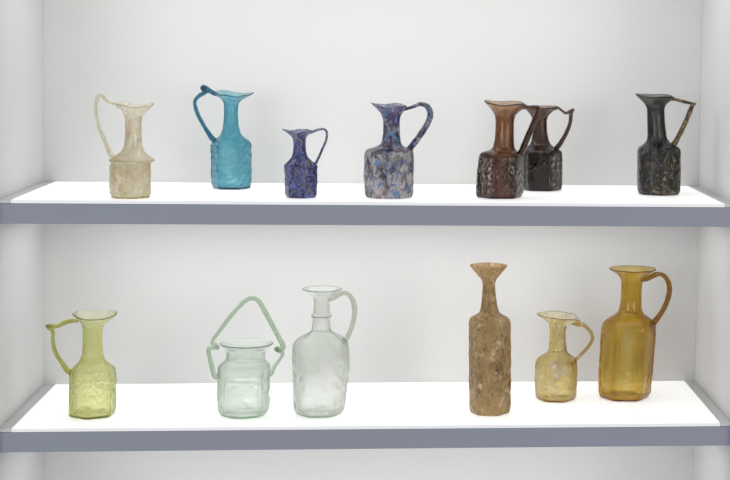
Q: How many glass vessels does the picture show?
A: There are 13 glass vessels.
